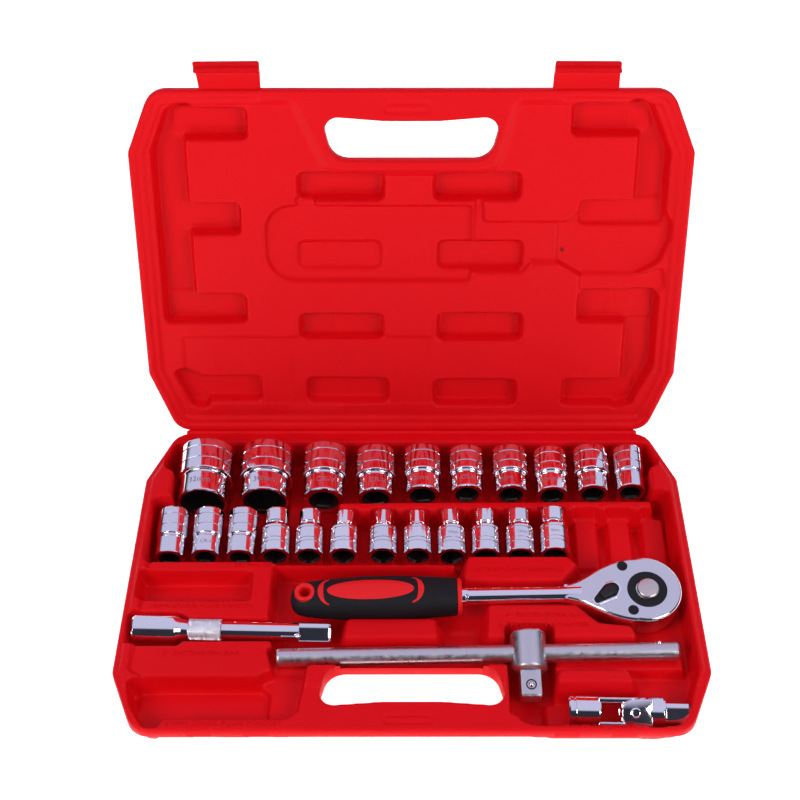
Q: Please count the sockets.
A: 22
